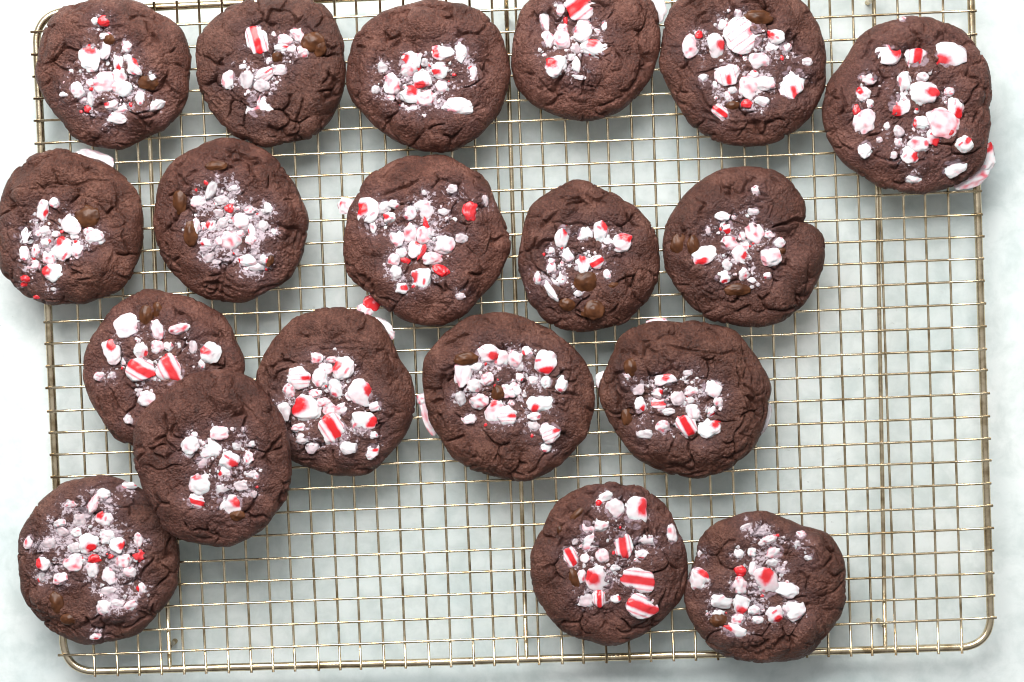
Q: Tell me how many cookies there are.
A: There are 19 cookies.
